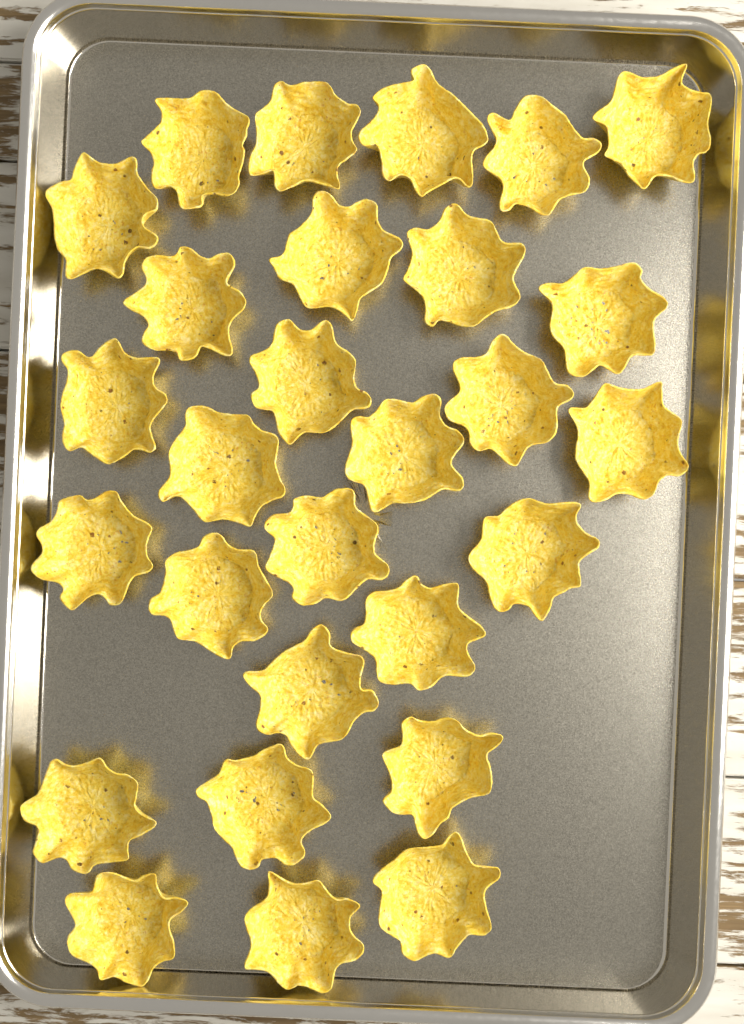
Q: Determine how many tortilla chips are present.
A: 28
